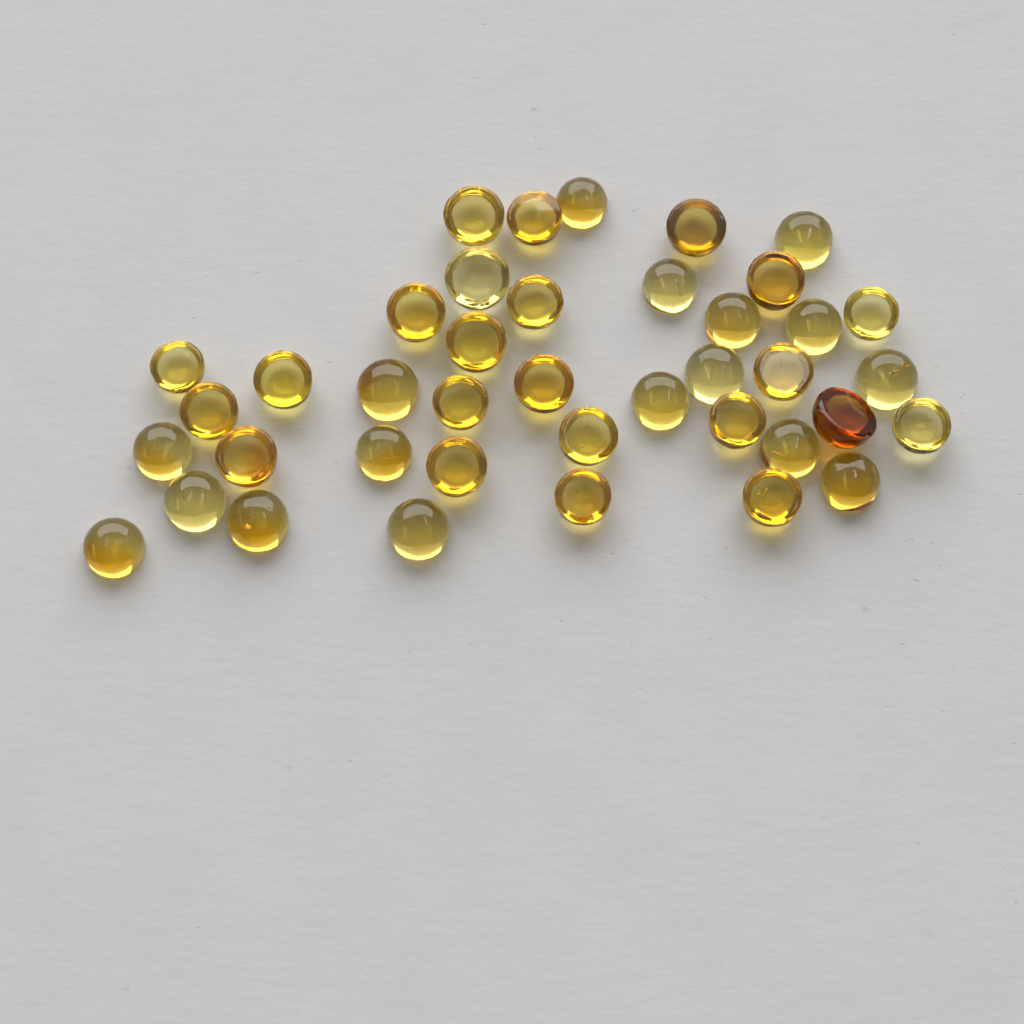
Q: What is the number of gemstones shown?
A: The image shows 40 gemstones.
